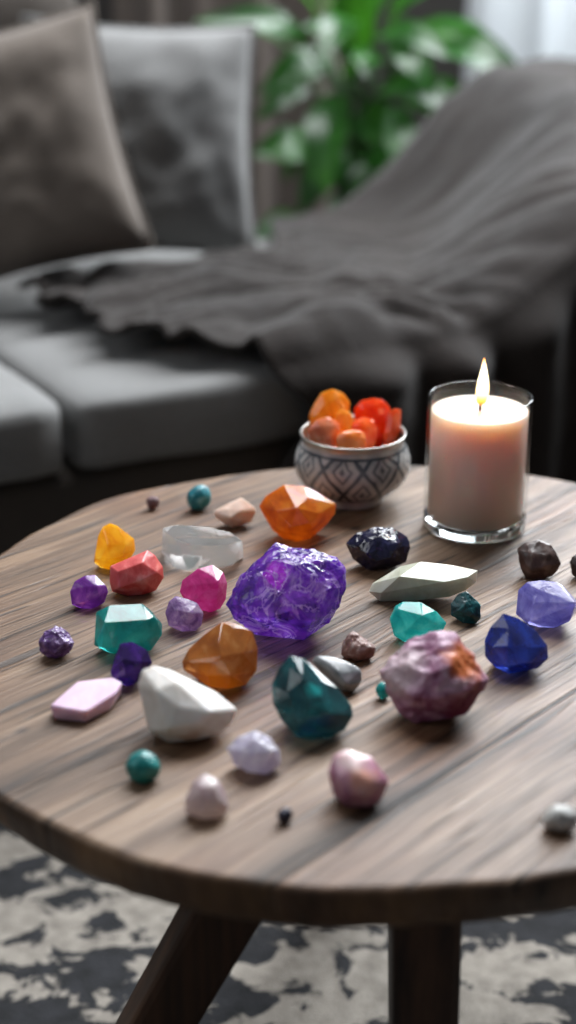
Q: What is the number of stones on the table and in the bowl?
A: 43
